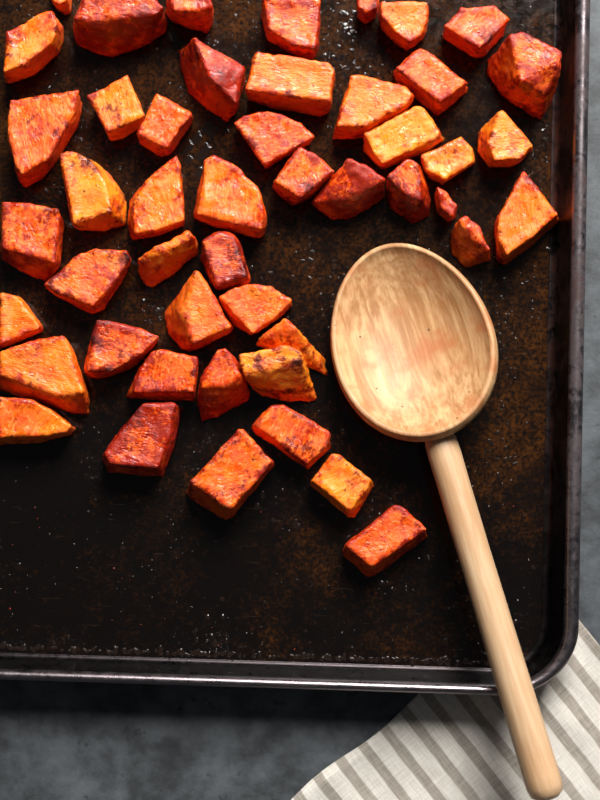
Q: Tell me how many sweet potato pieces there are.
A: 48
